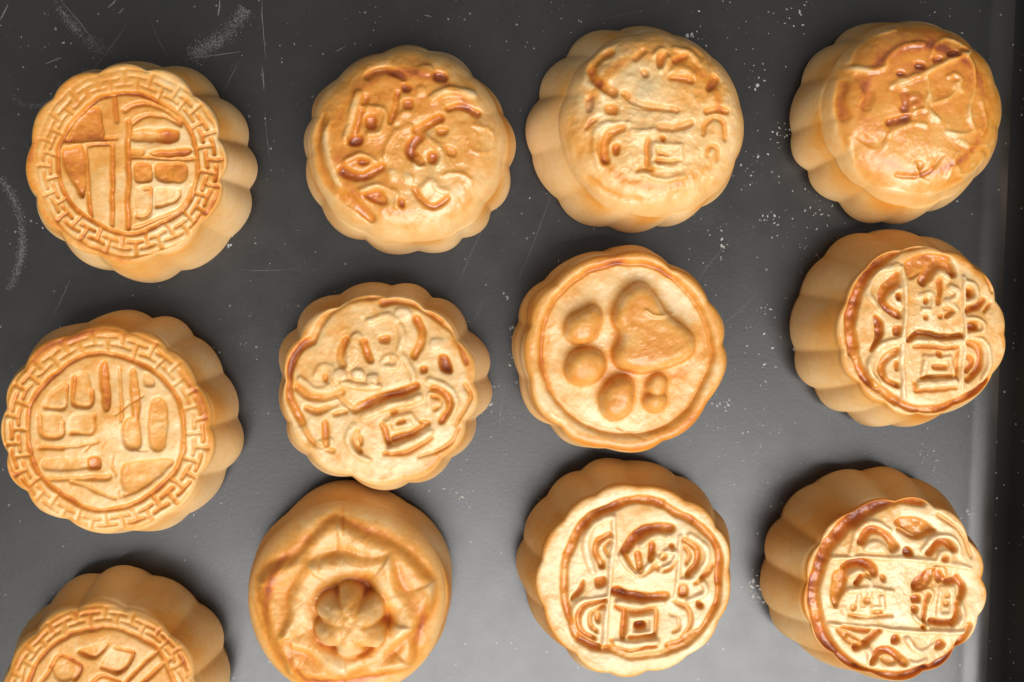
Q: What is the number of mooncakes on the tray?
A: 12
